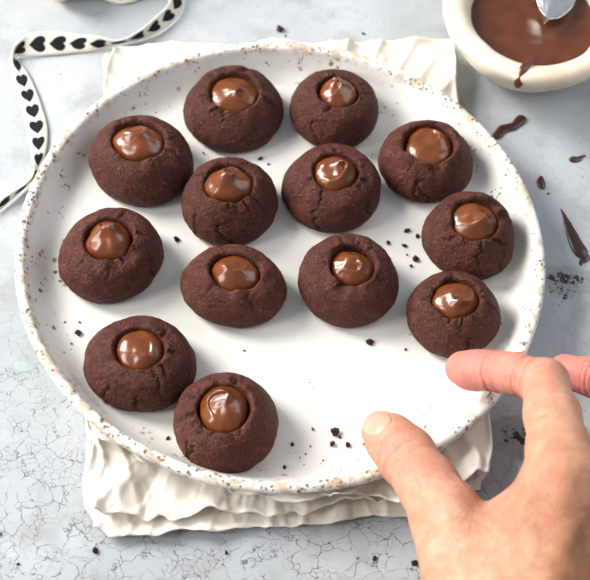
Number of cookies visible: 13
